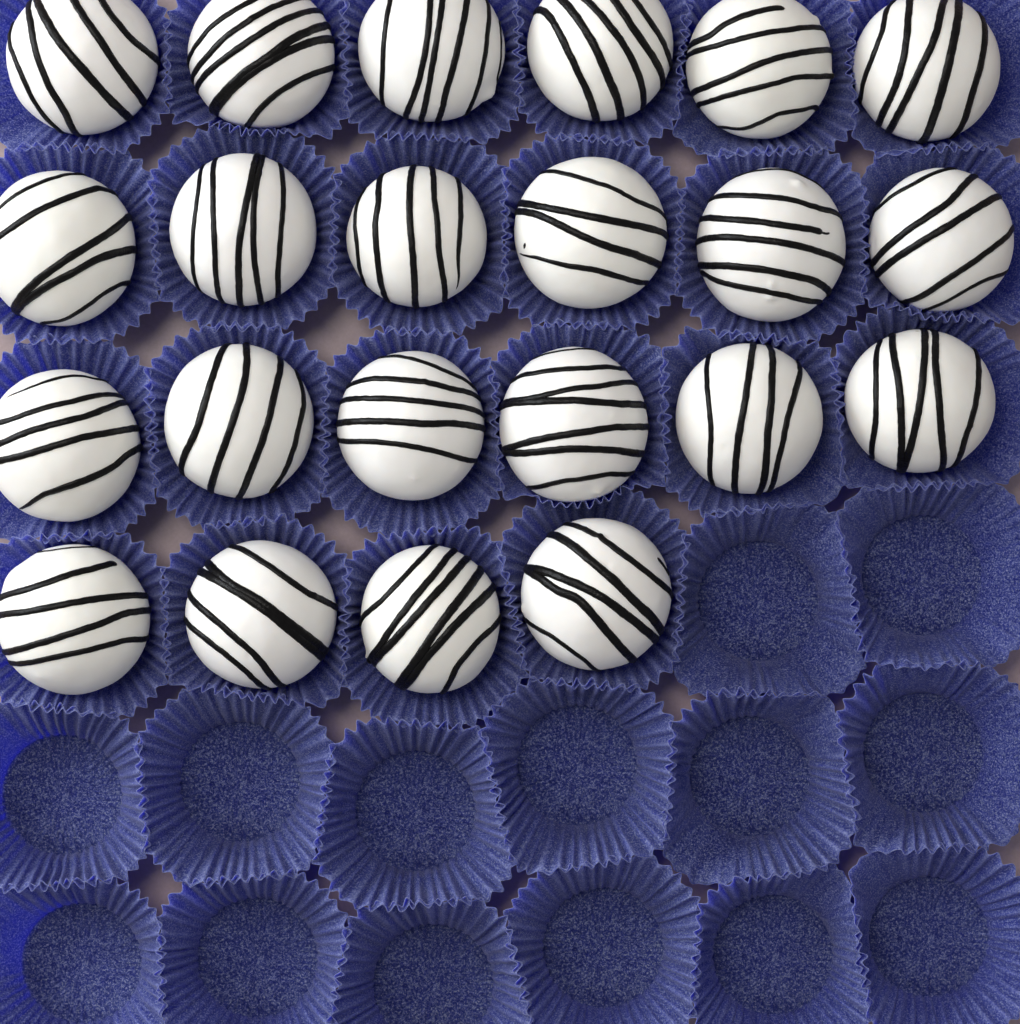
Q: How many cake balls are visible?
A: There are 22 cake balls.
